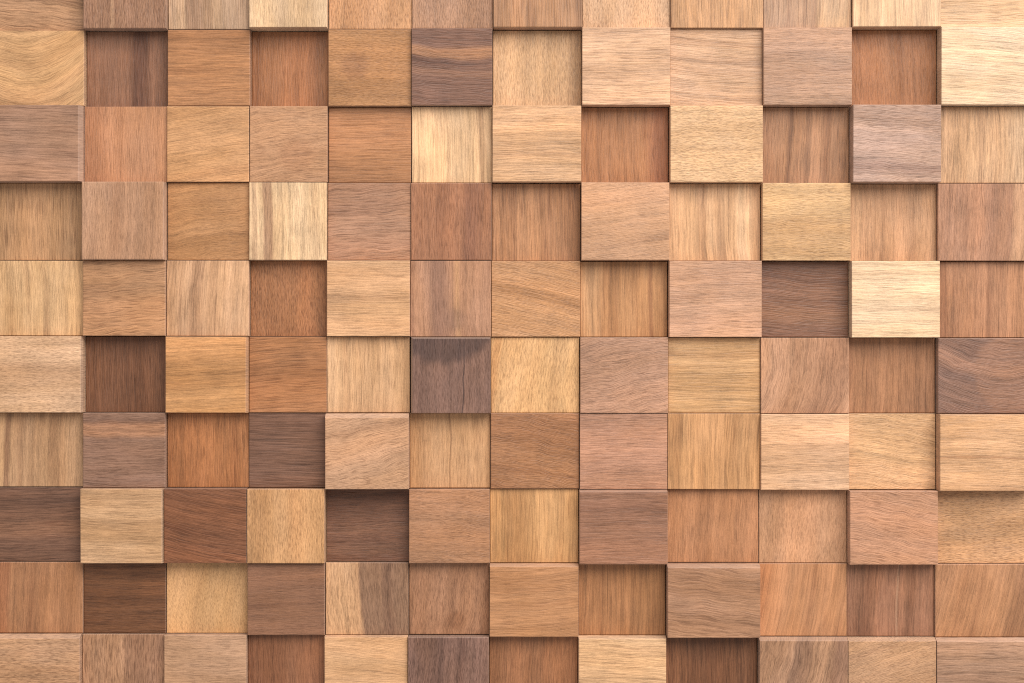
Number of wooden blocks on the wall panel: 120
